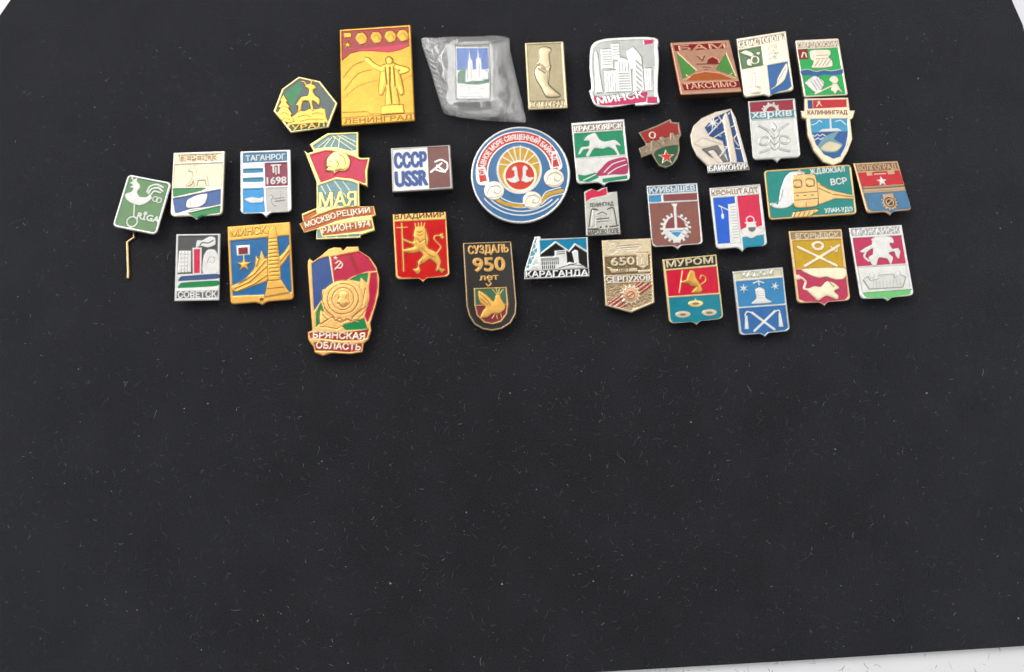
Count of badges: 35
